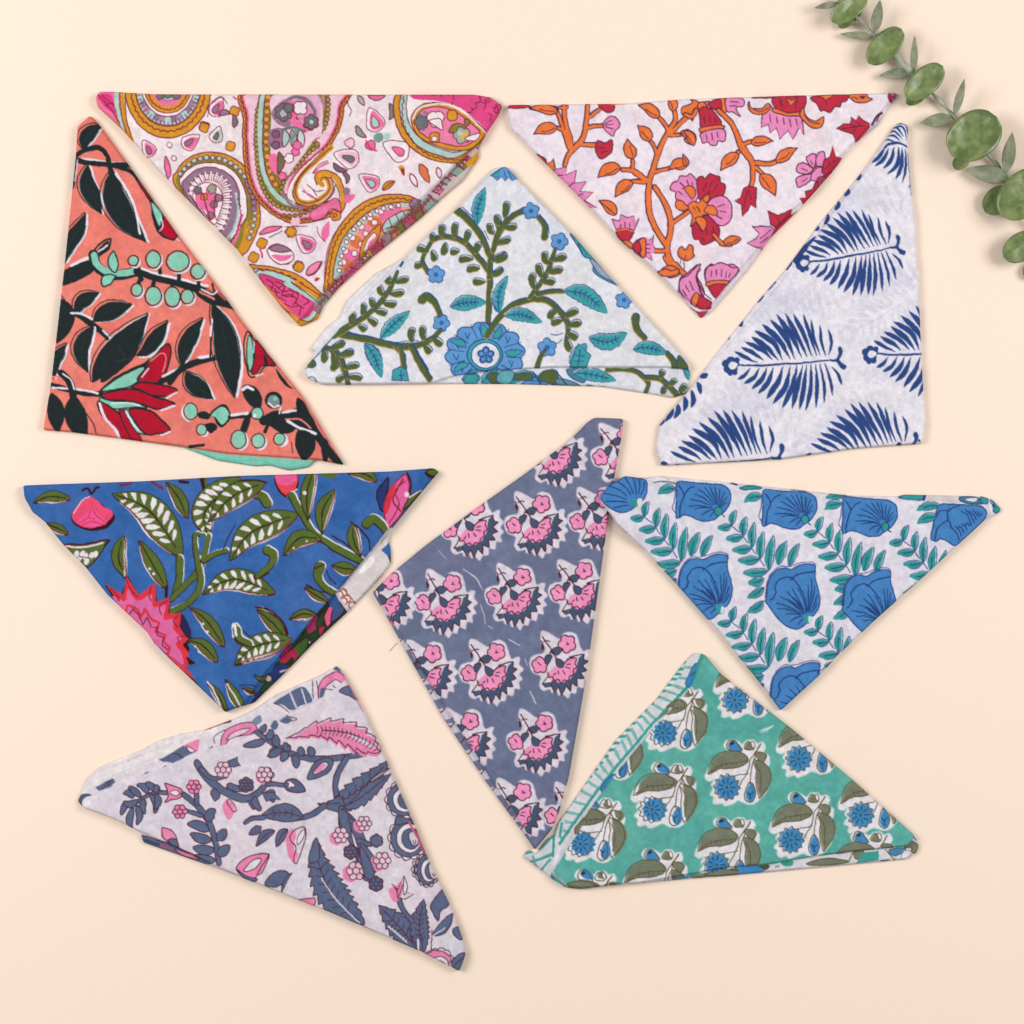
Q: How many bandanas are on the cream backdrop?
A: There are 10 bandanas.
